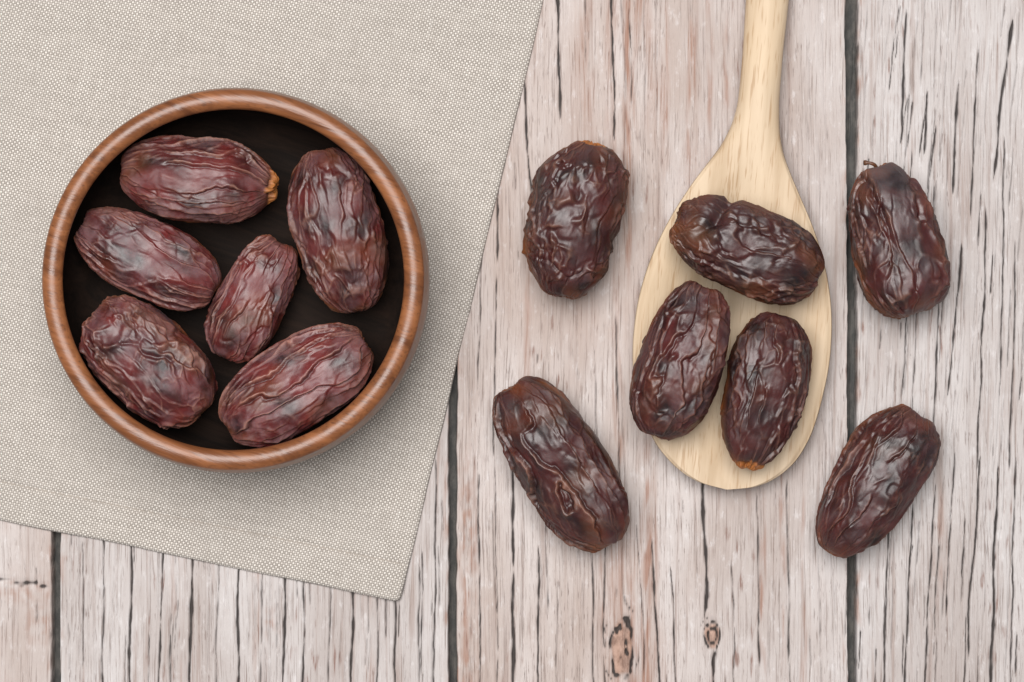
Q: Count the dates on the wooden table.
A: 13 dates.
